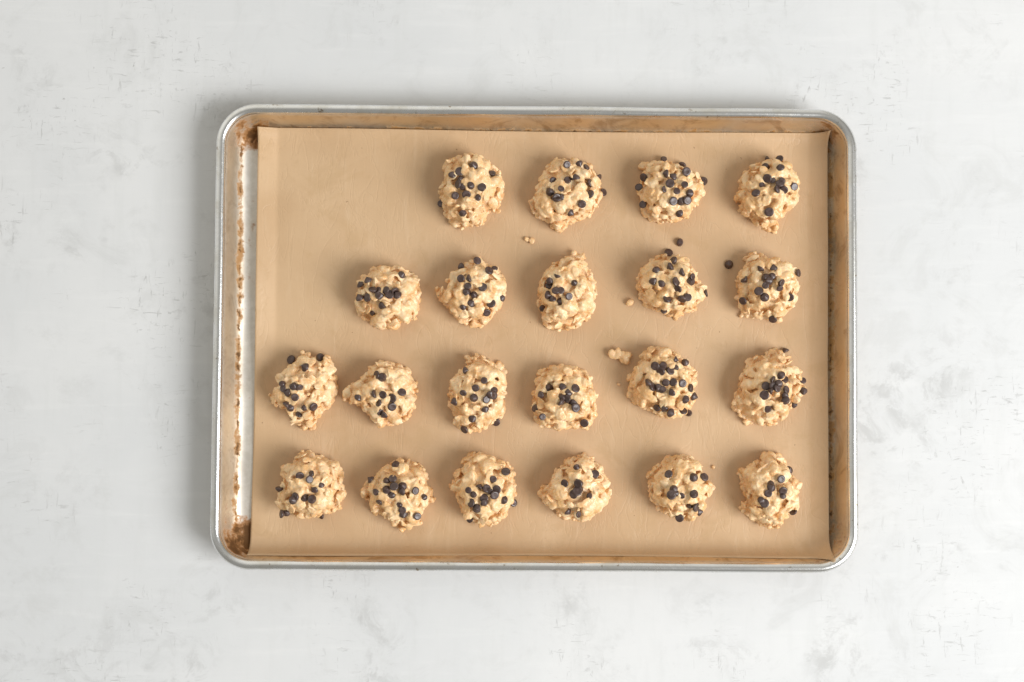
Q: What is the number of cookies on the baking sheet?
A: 21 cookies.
